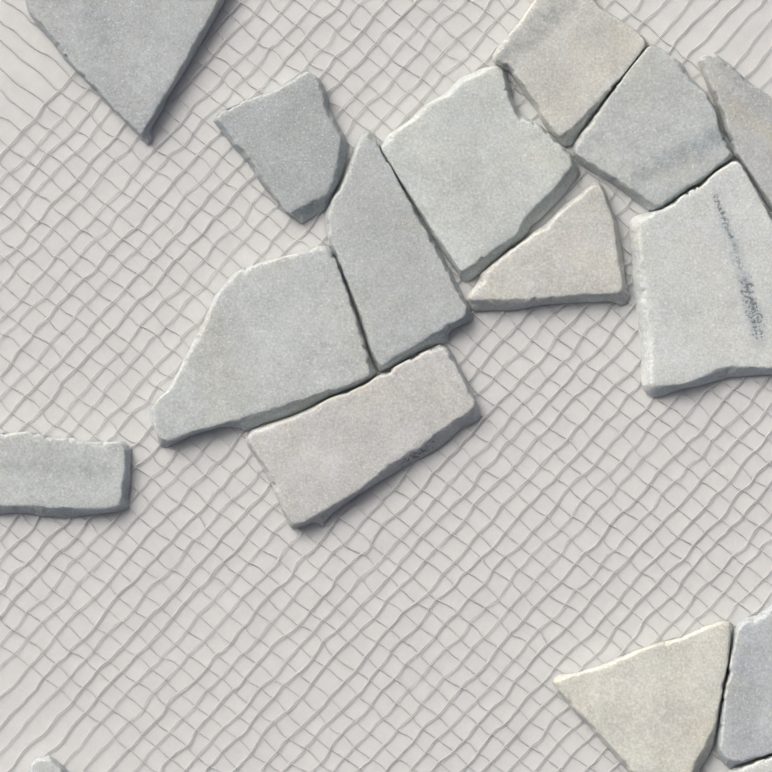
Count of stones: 16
